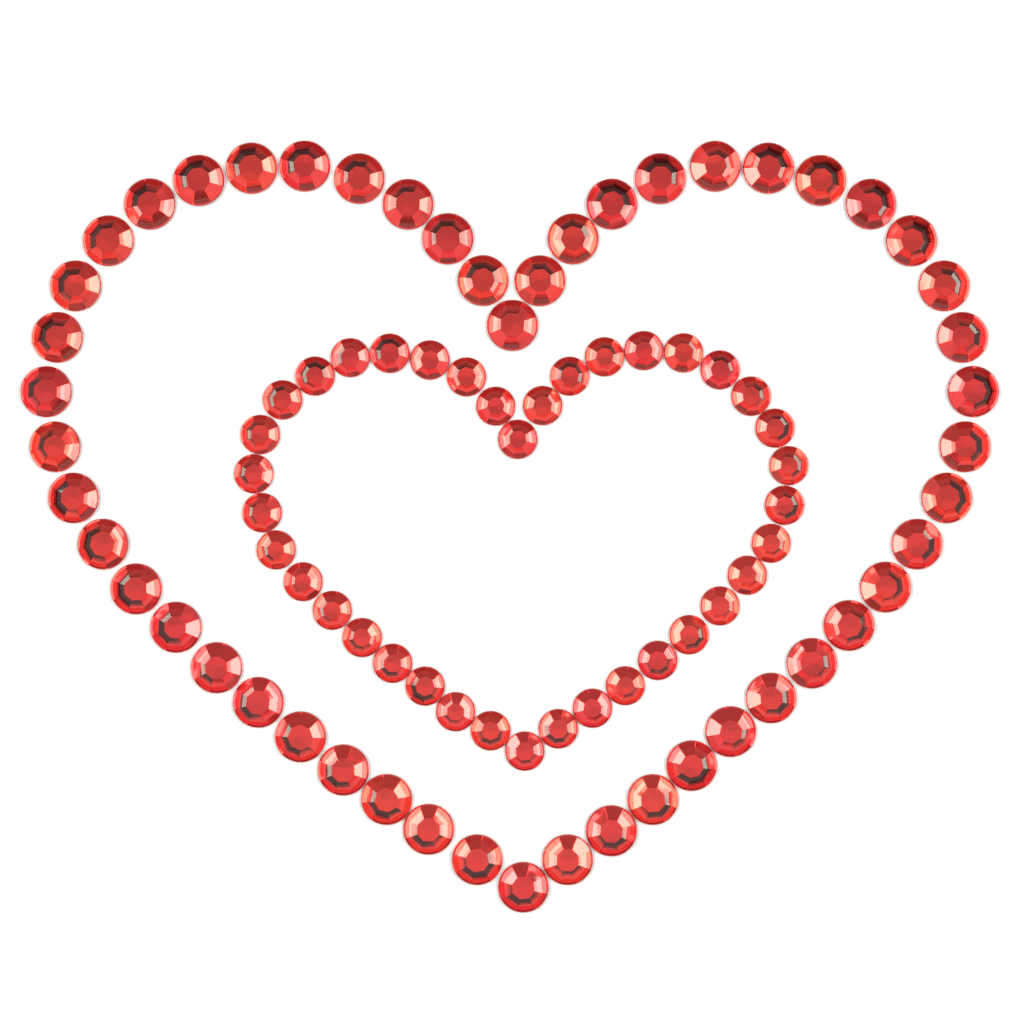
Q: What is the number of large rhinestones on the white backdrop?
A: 50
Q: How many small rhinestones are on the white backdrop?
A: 38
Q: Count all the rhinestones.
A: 88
